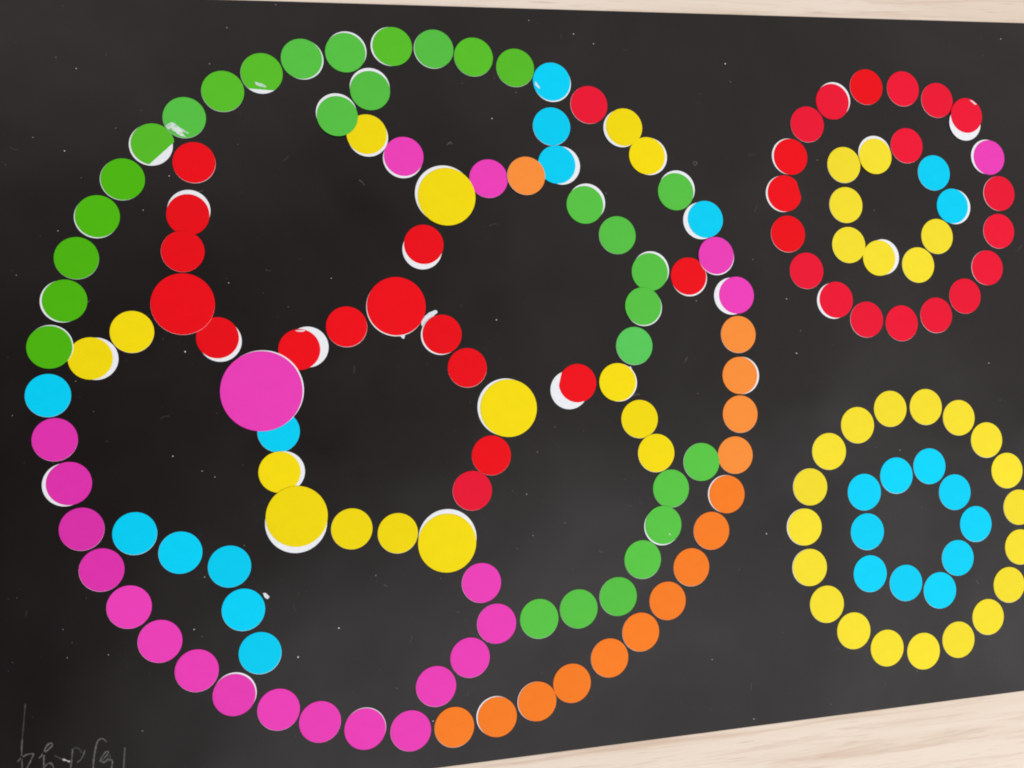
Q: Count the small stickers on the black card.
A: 159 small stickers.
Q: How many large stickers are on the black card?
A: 7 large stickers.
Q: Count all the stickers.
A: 166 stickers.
